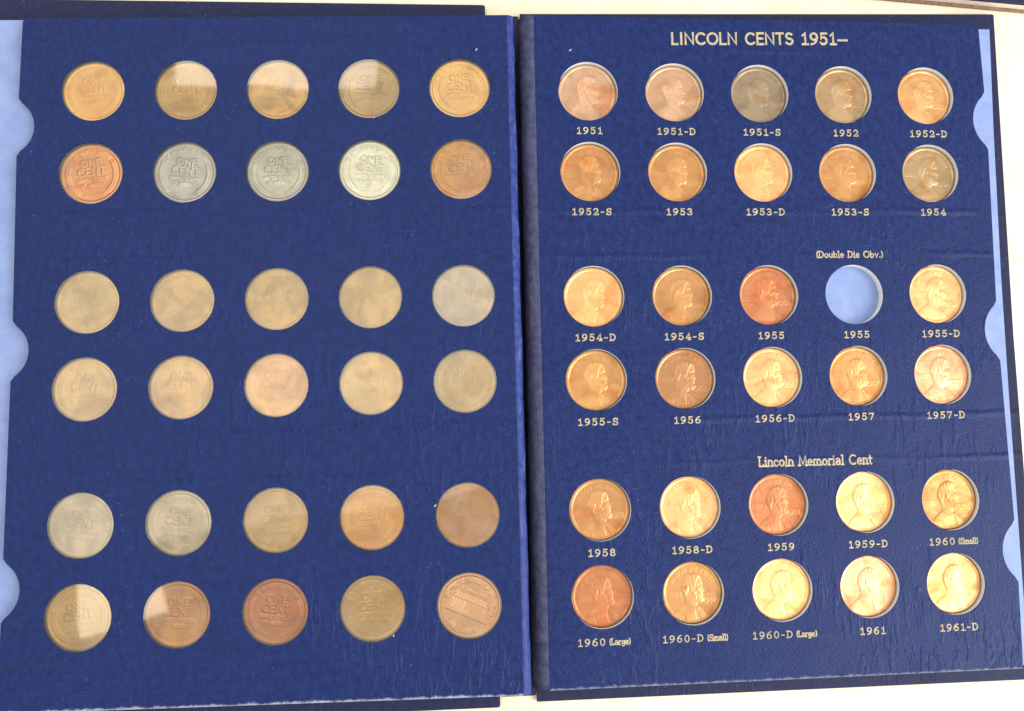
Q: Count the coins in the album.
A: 59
